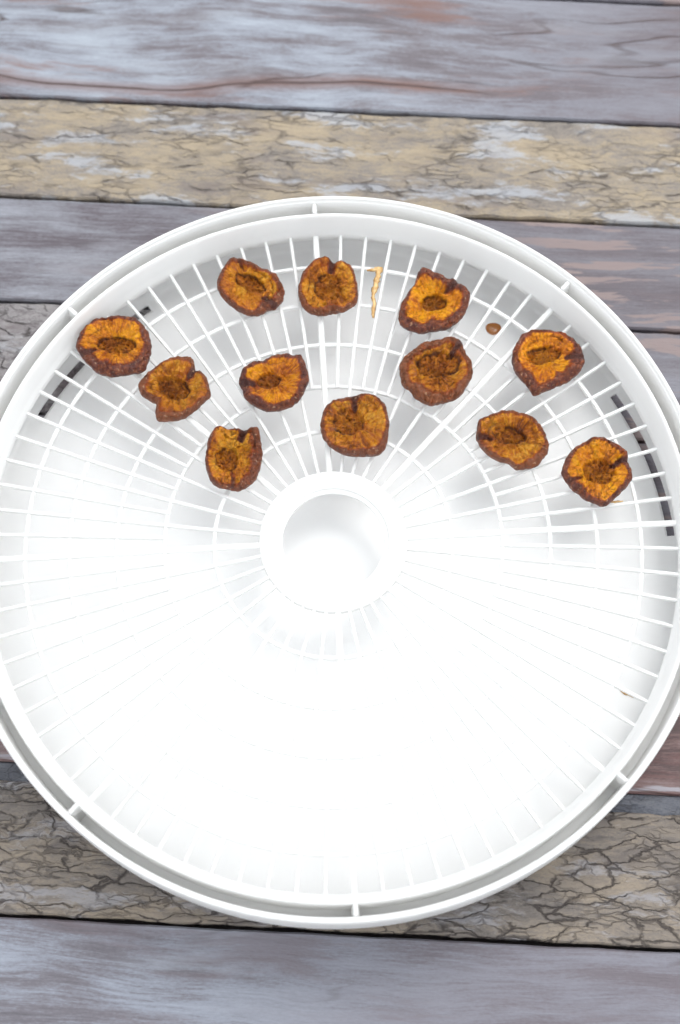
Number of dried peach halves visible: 12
